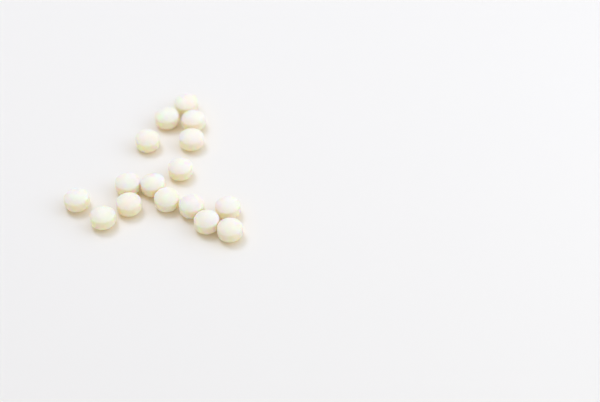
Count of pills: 16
